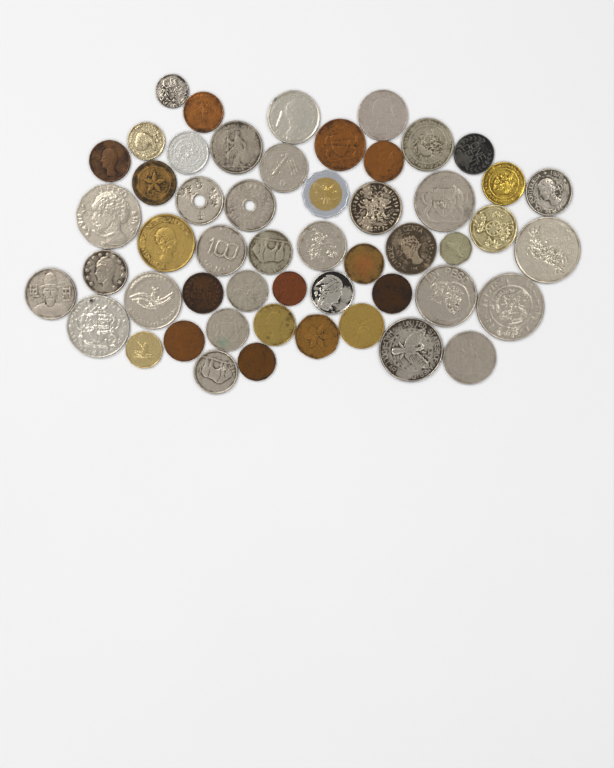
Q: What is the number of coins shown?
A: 52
